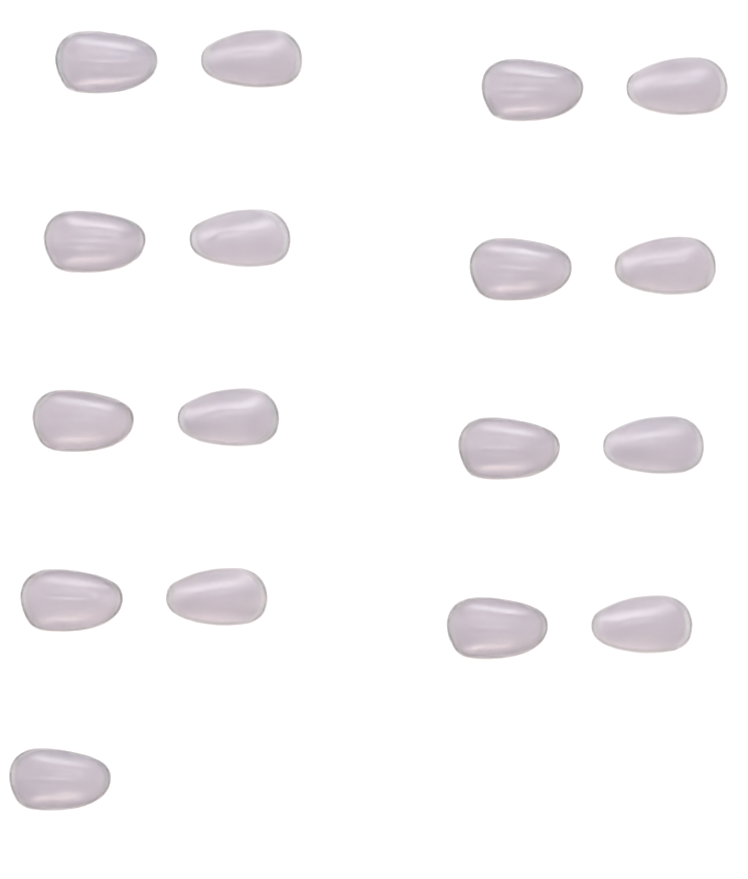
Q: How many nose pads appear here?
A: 17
